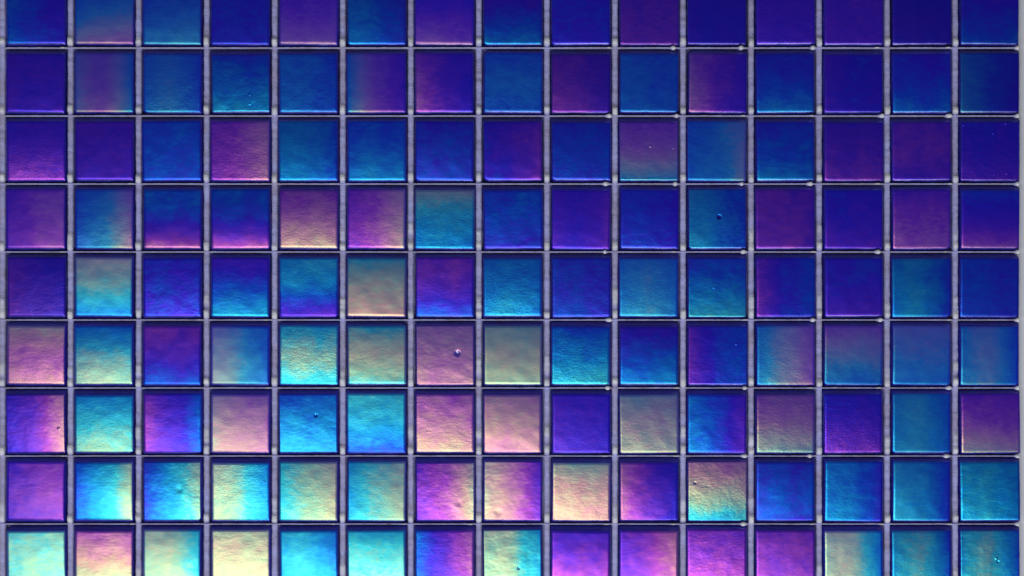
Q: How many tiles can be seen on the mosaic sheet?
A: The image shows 135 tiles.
